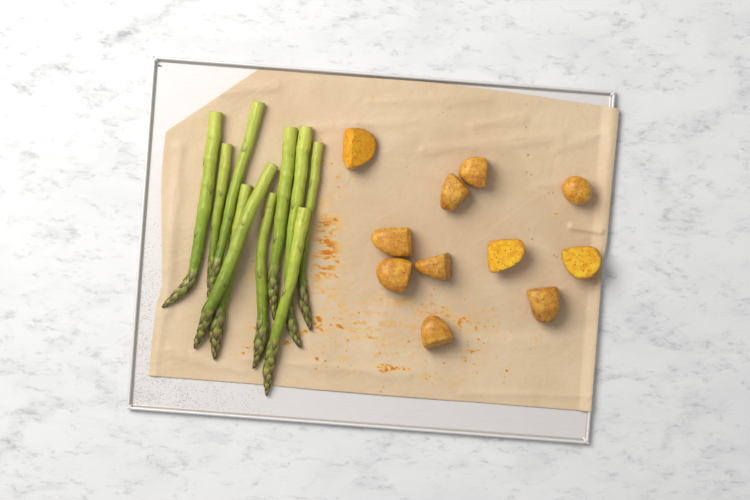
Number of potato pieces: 11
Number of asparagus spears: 10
